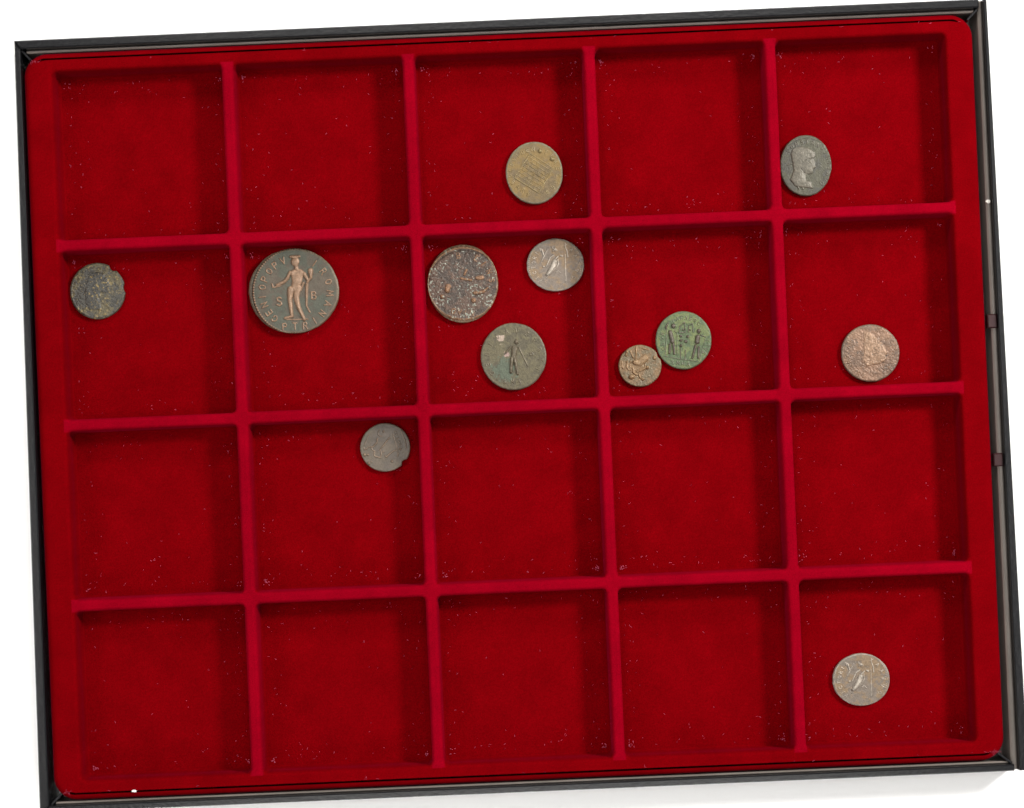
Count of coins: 12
